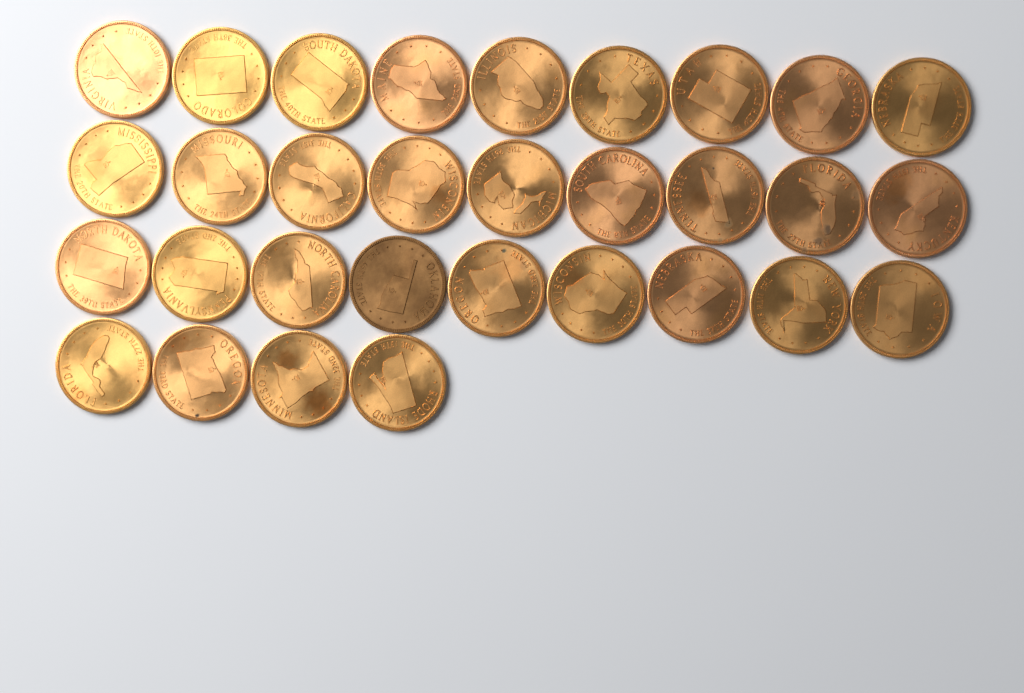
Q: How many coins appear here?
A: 31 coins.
